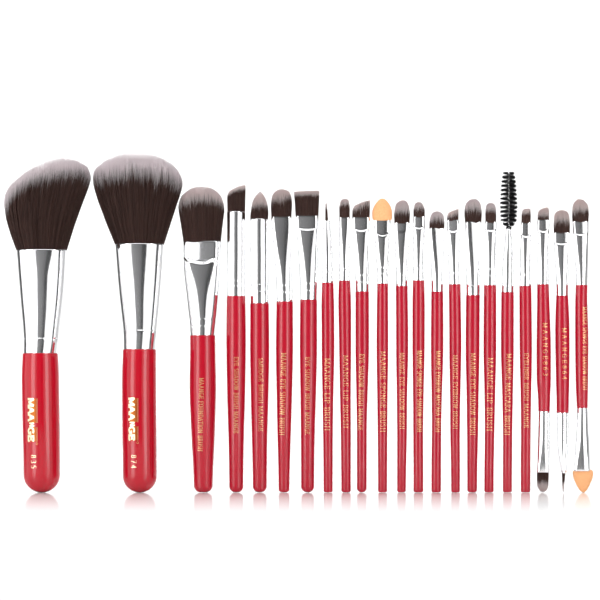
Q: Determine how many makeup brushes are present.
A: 22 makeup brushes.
